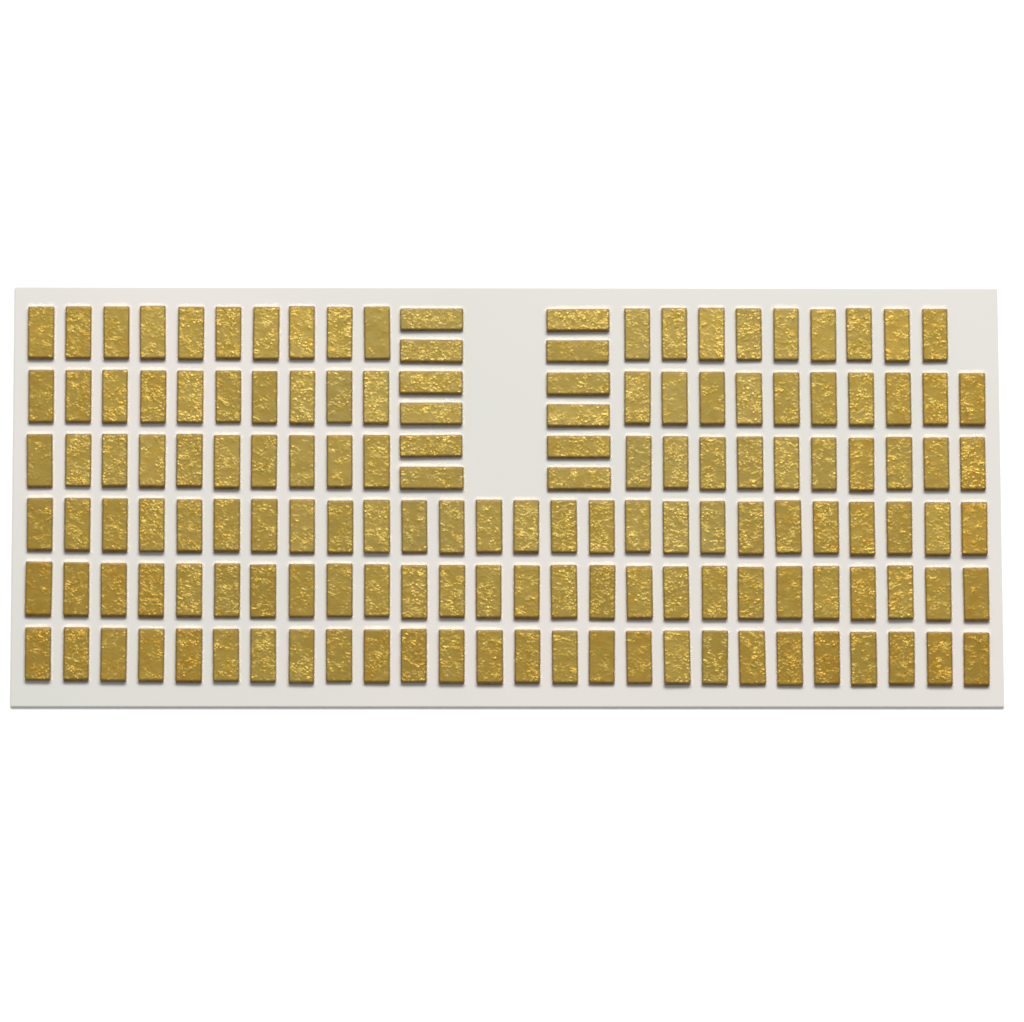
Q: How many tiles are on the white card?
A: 149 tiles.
